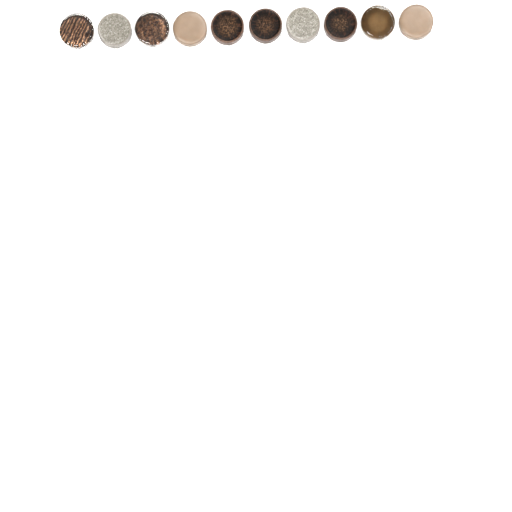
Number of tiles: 10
